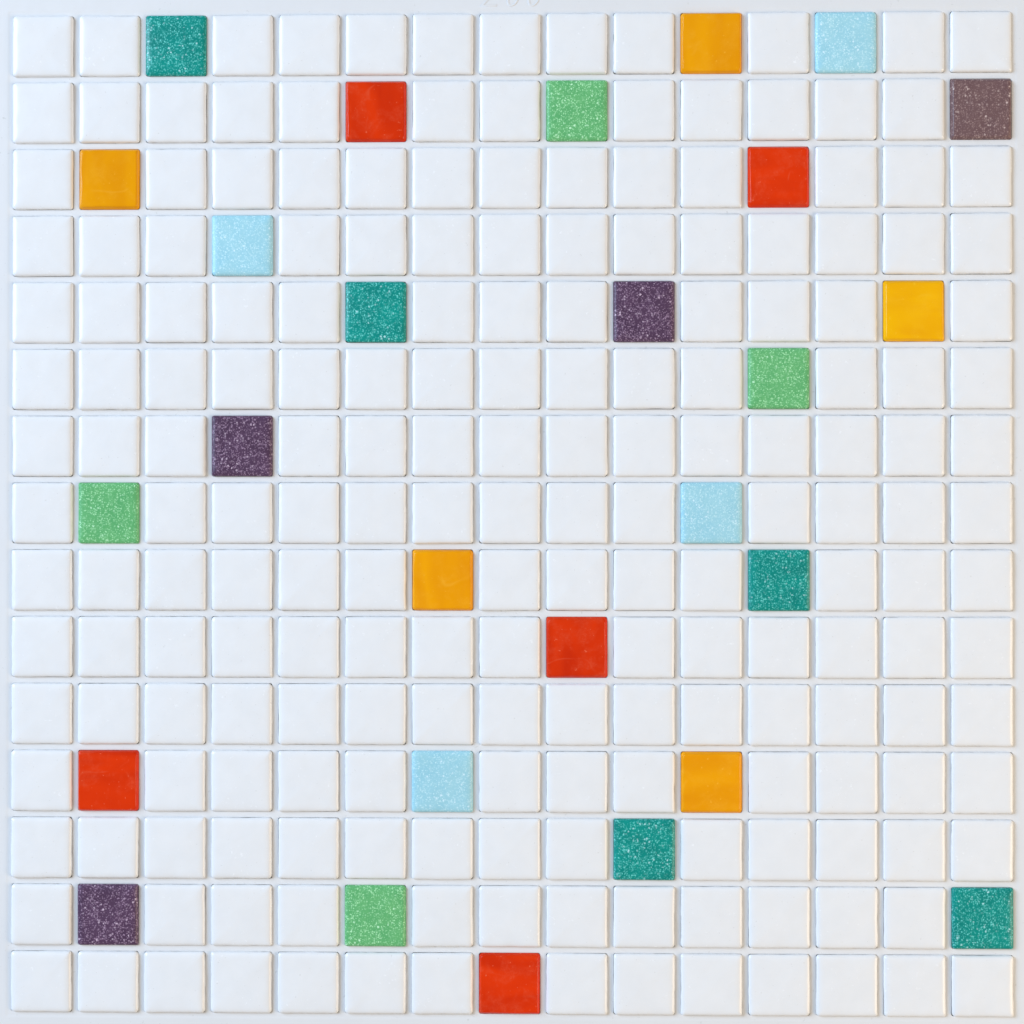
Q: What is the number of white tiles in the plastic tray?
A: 198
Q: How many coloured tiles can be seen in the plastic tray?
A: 27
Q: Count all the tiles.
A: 225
